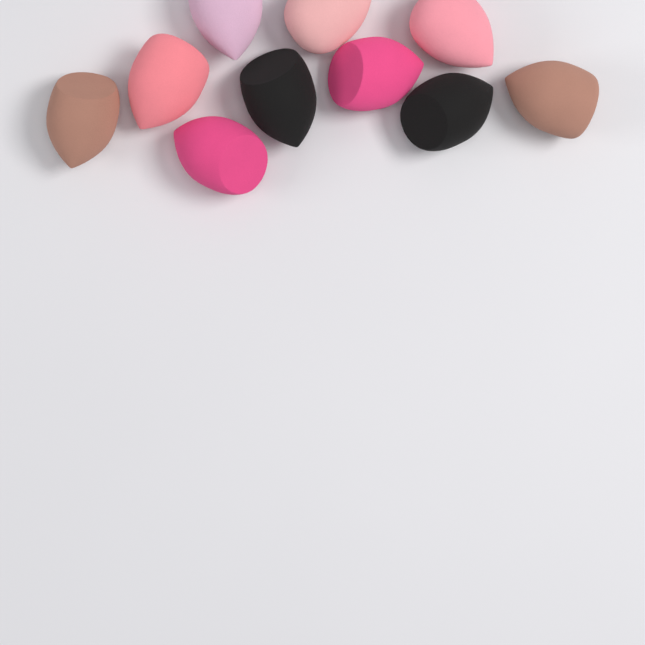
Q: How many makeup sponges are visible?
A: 10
